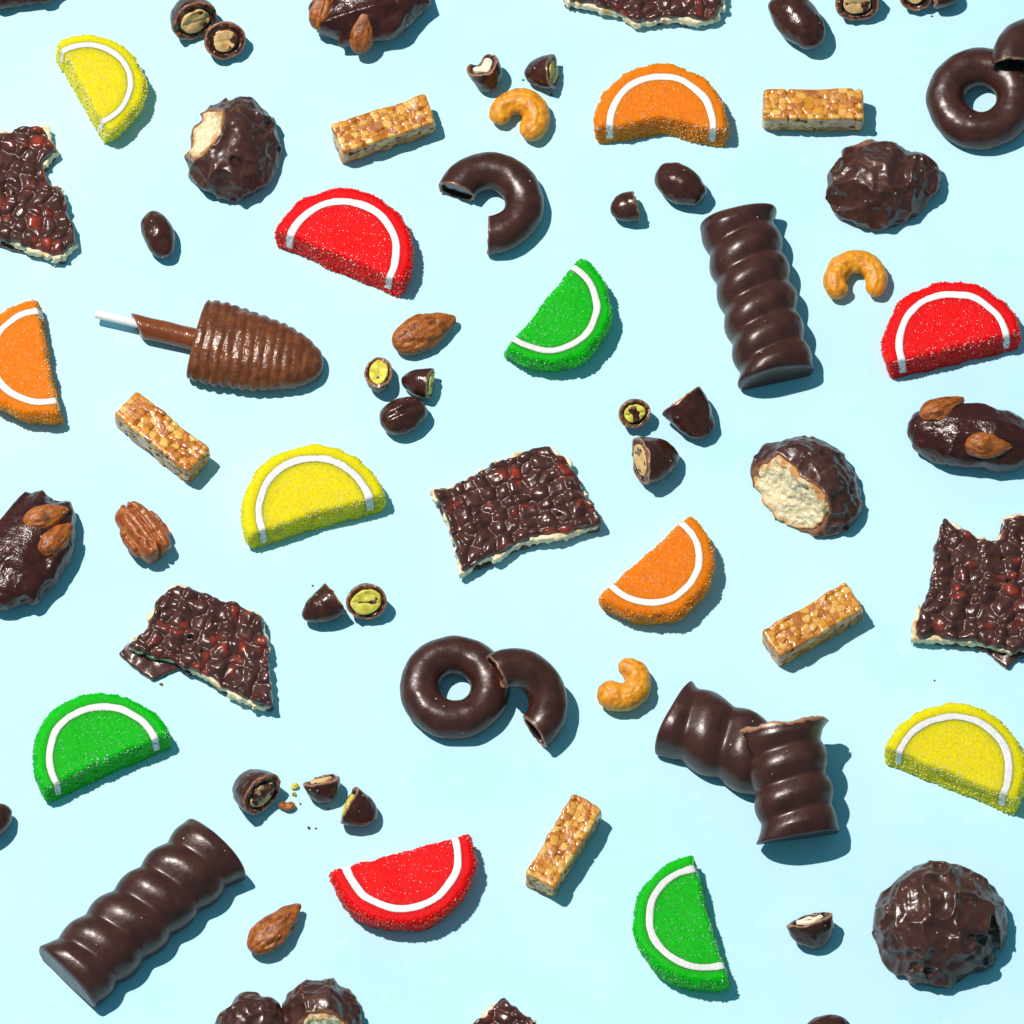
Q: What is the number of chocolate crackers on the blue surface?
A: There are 6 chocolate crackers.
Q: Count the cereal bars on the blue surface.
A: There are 5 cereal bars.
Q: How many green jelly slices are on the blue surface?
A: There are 3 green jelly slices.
